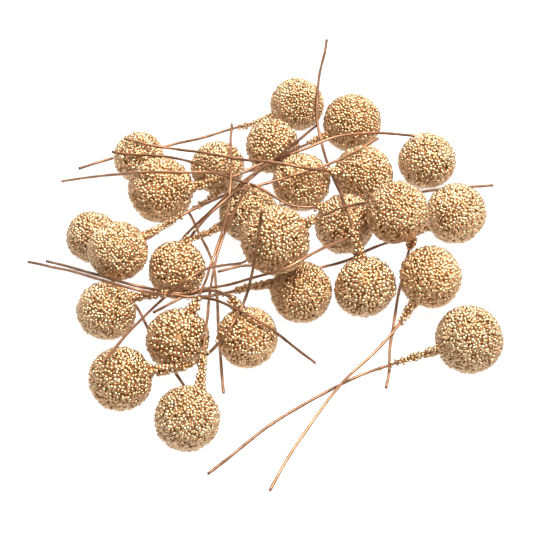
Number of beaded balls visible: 26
